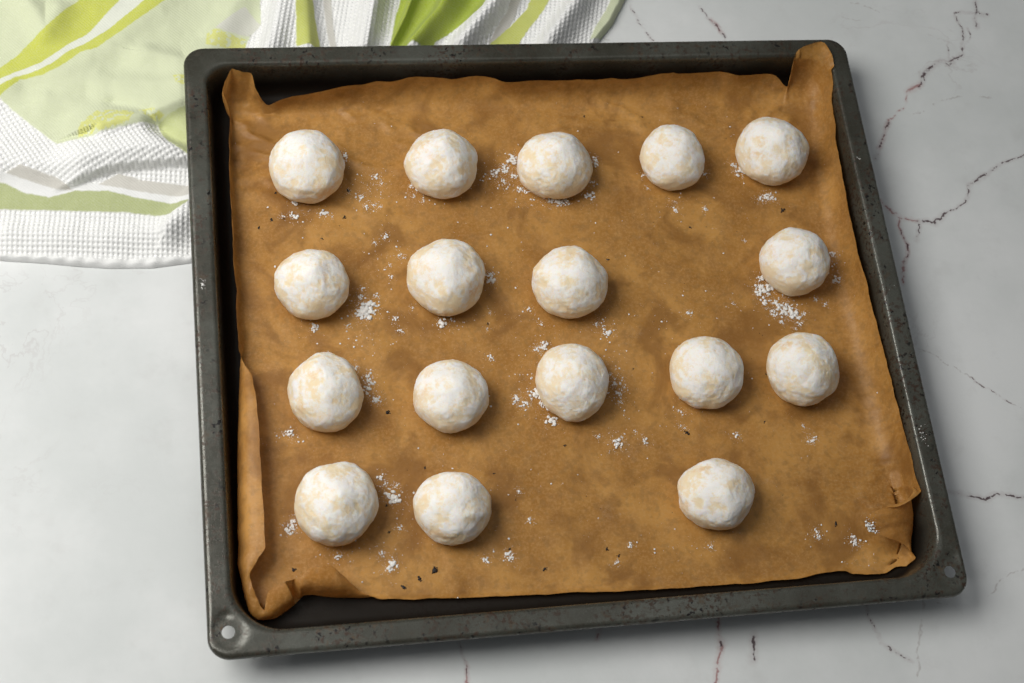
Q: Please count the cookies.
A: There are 17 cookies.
